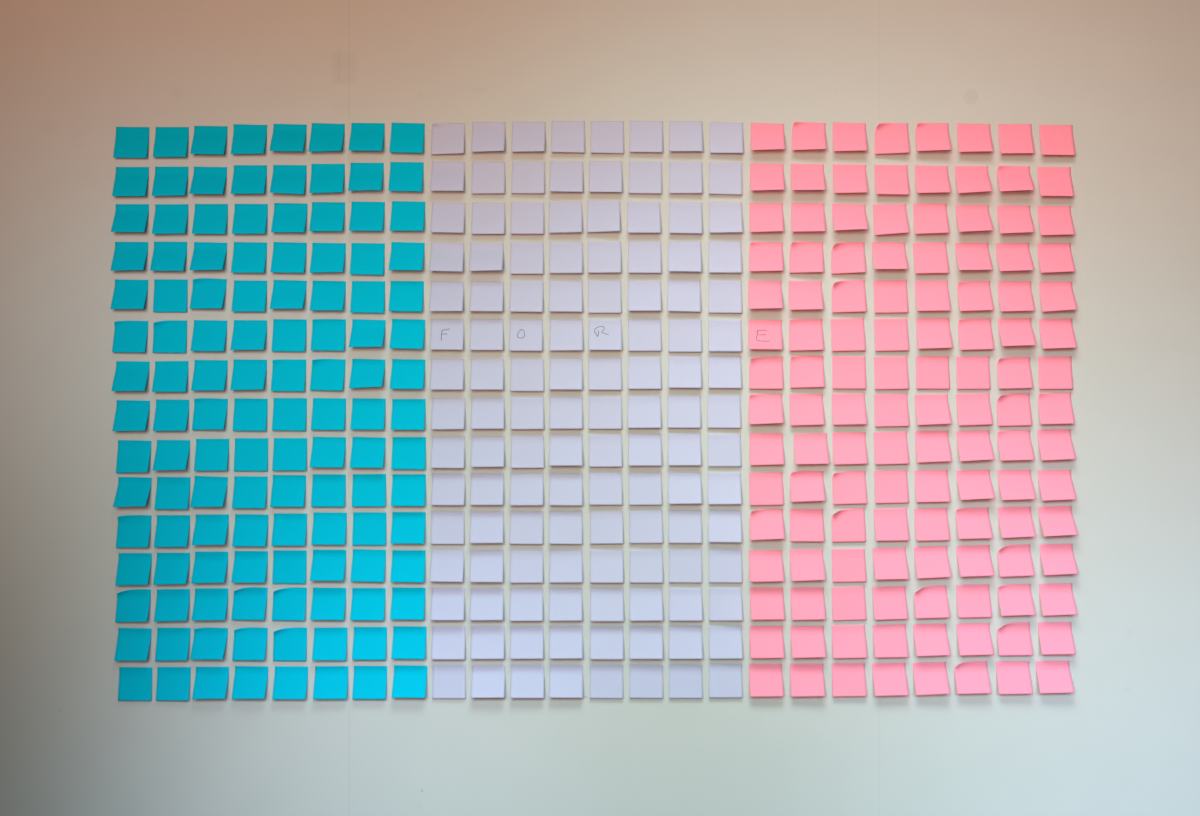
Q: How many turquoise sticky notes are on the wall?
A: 120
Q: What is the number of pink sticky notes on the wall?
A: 120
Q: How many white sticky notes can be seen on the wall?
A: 120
